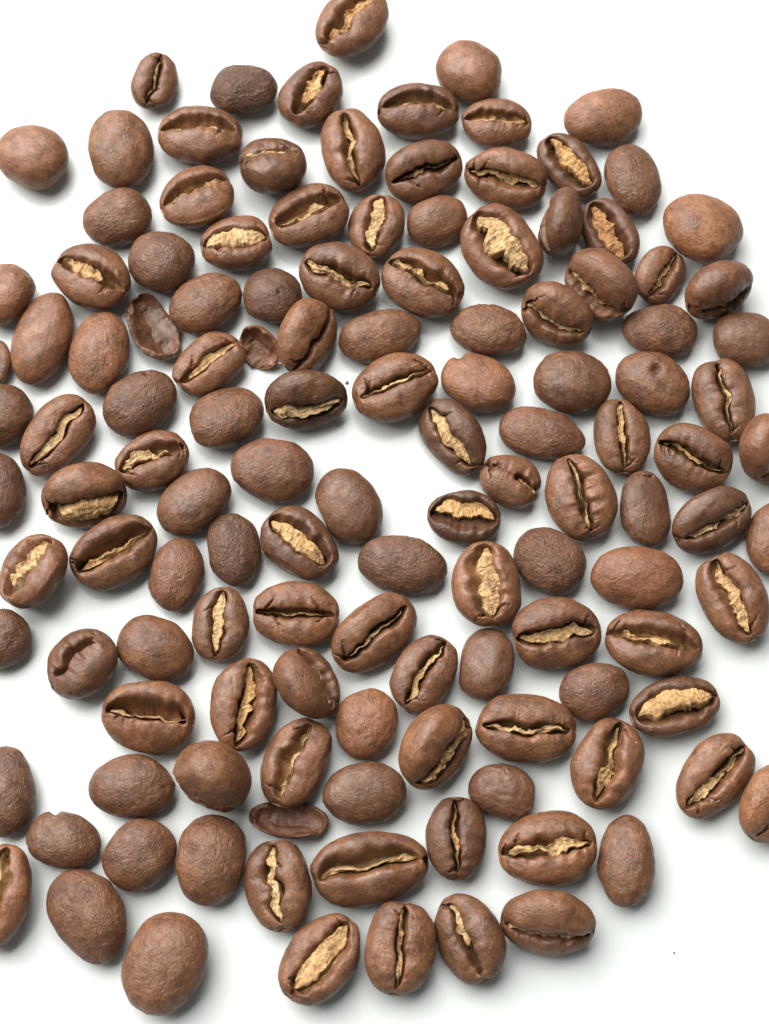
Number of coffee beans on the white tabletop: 129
